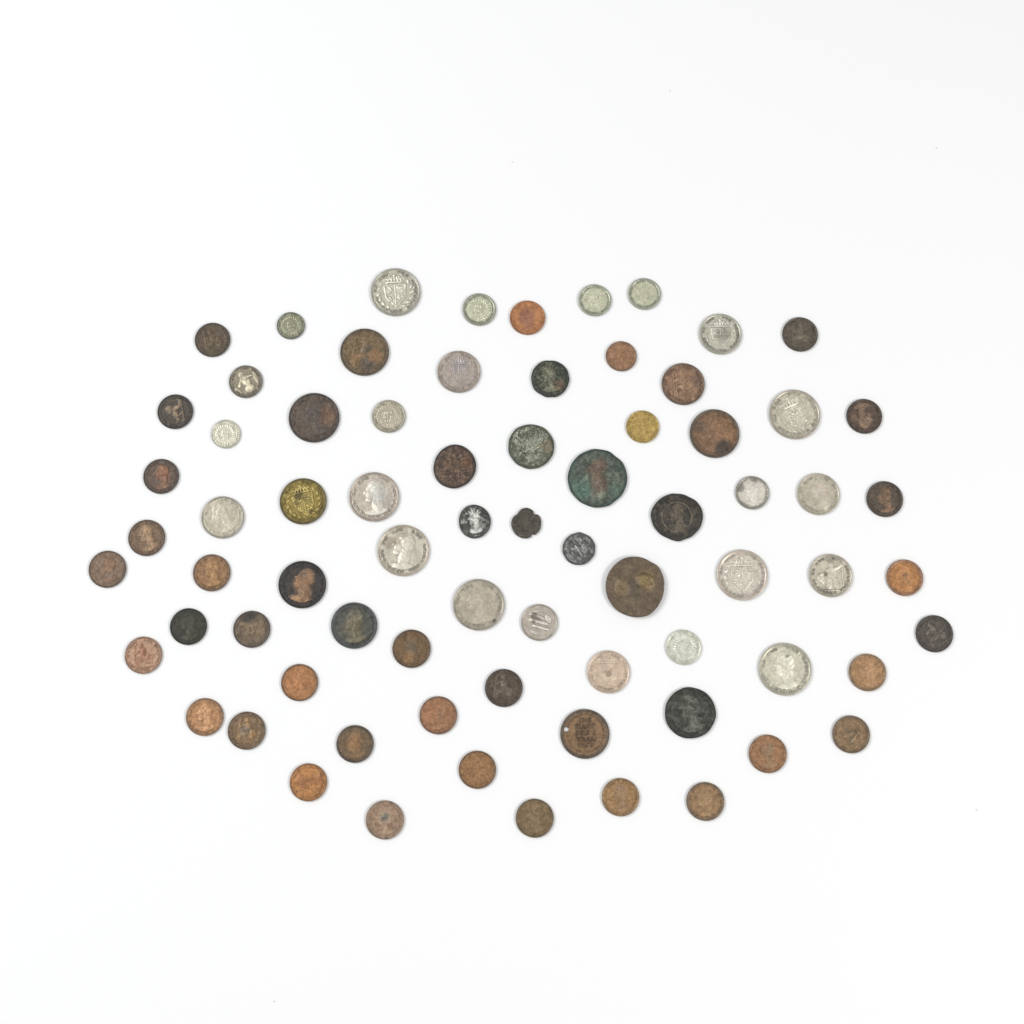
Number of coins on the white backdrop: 74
